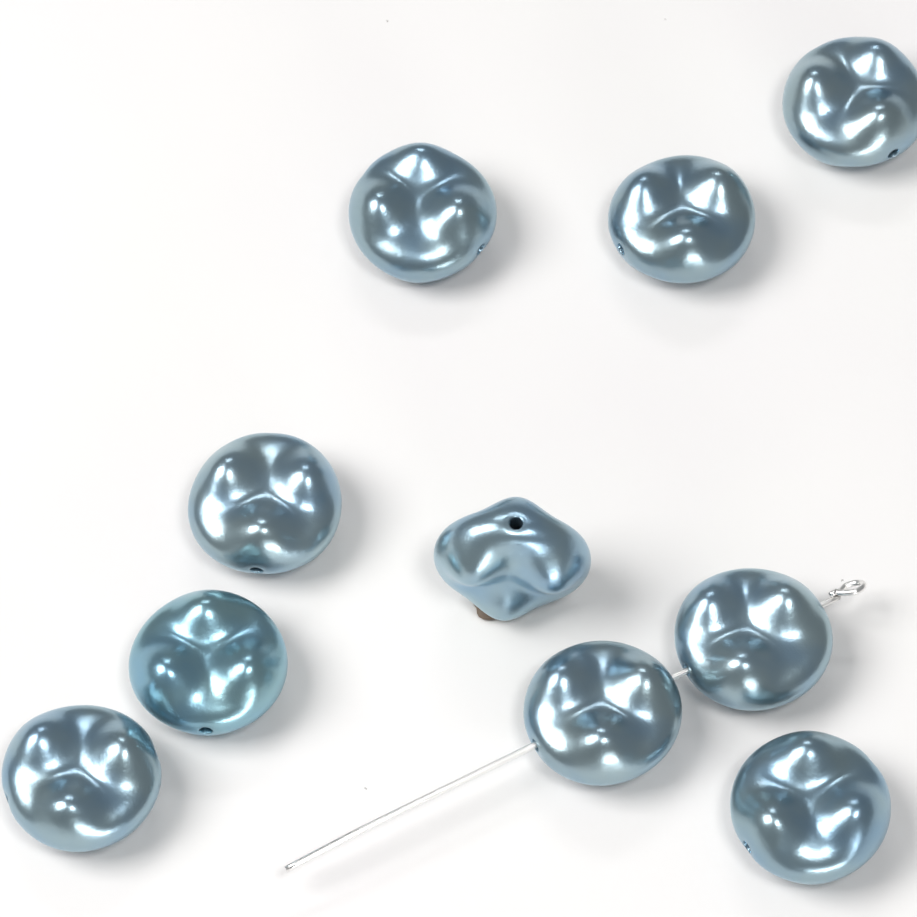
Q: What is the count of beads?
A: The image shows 10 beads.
